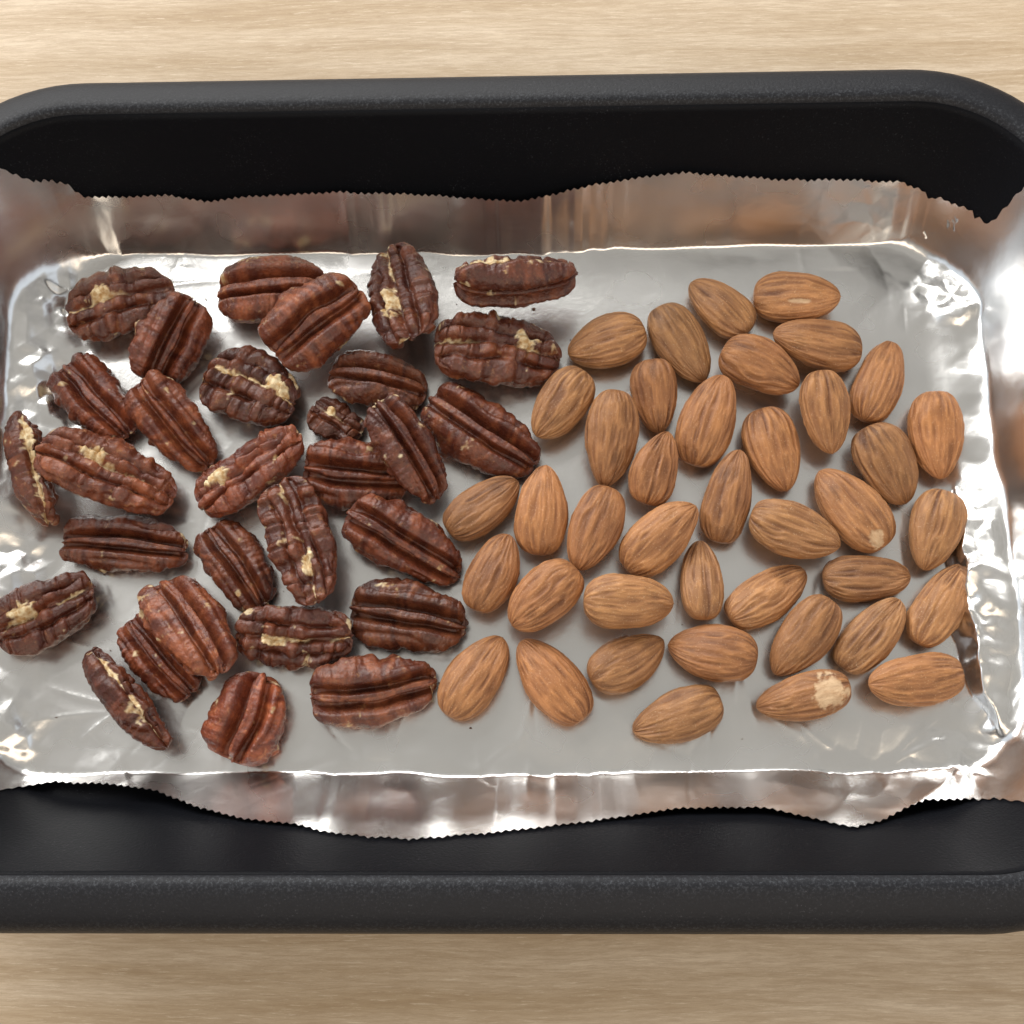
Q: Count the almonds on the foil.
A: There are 40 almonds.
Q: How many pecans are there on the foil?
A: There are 30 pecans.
